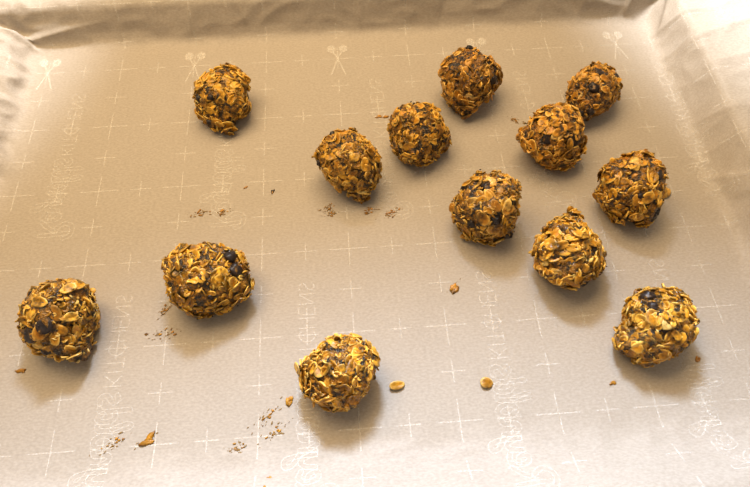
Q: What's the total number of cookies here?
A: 13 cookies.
